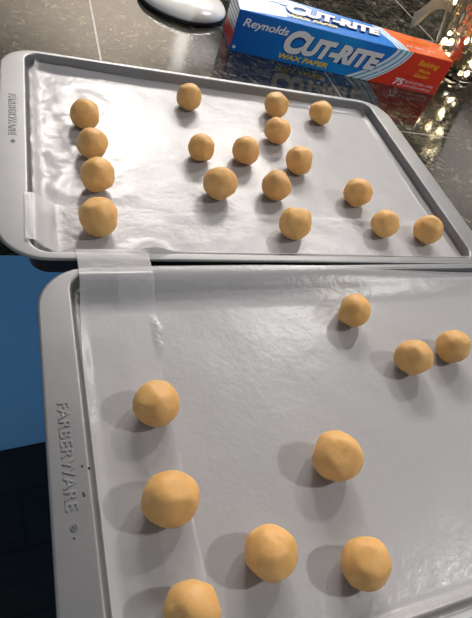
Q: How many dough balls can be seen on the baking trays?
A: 26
